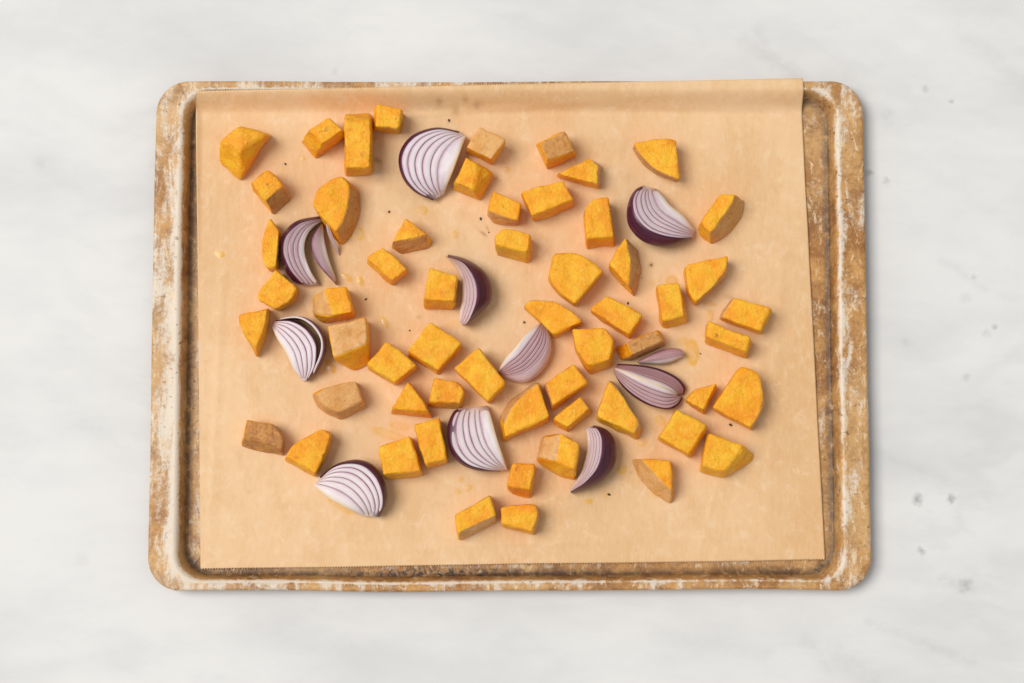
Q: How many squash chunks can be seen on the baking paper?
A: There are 57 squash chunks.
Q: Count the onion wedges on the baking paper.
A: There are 10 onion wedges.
